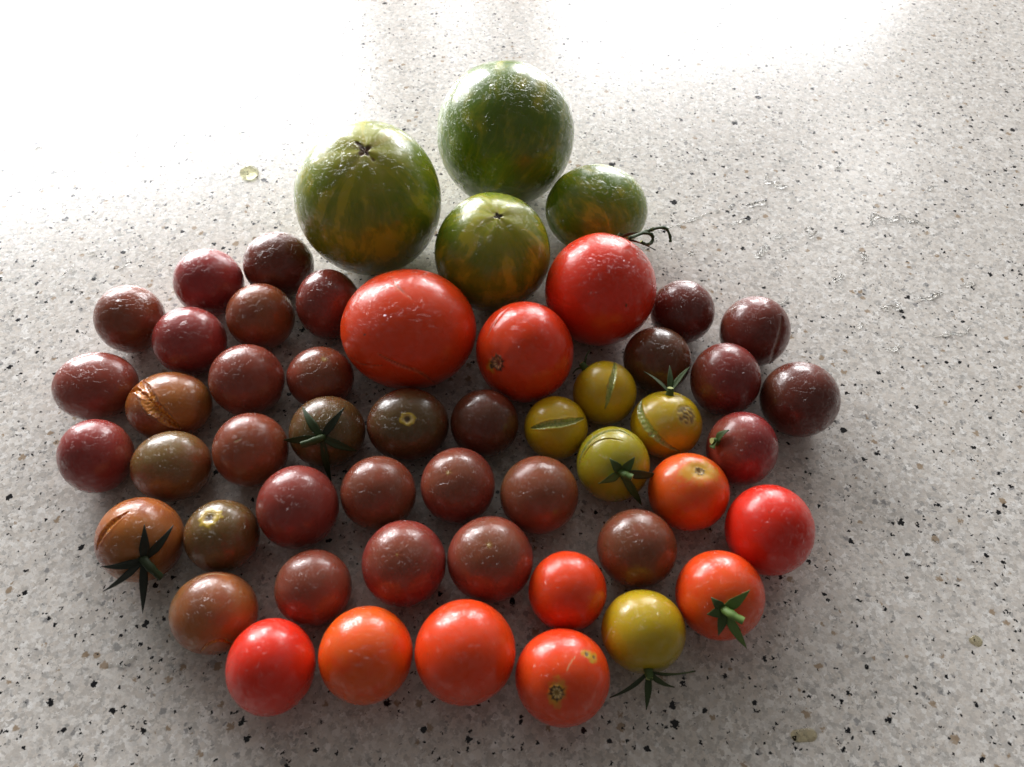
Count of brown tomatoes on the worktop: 33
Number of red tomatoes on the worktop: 11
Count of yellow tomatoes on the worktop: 5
